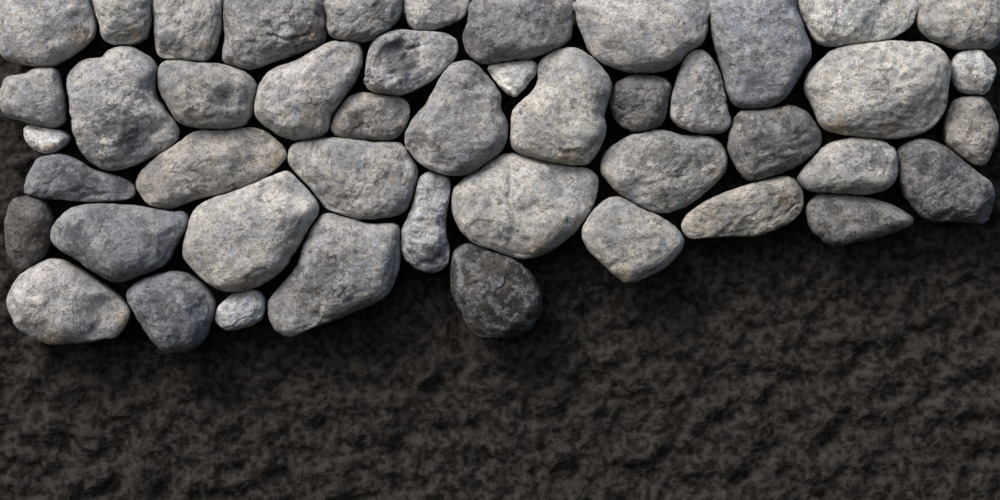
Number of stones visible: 46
